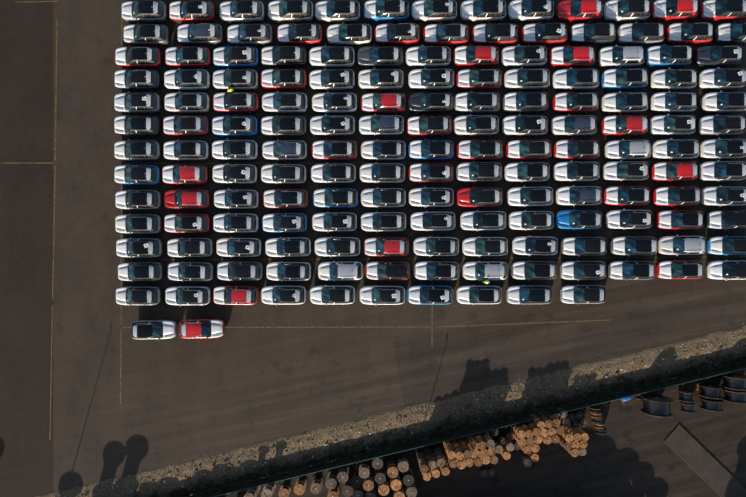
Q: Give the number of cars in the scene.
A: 168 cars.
